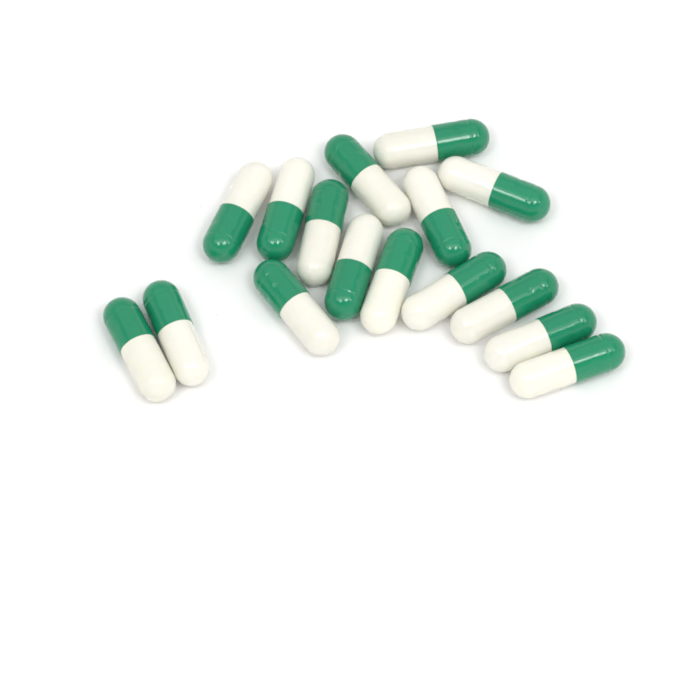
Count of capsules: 16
